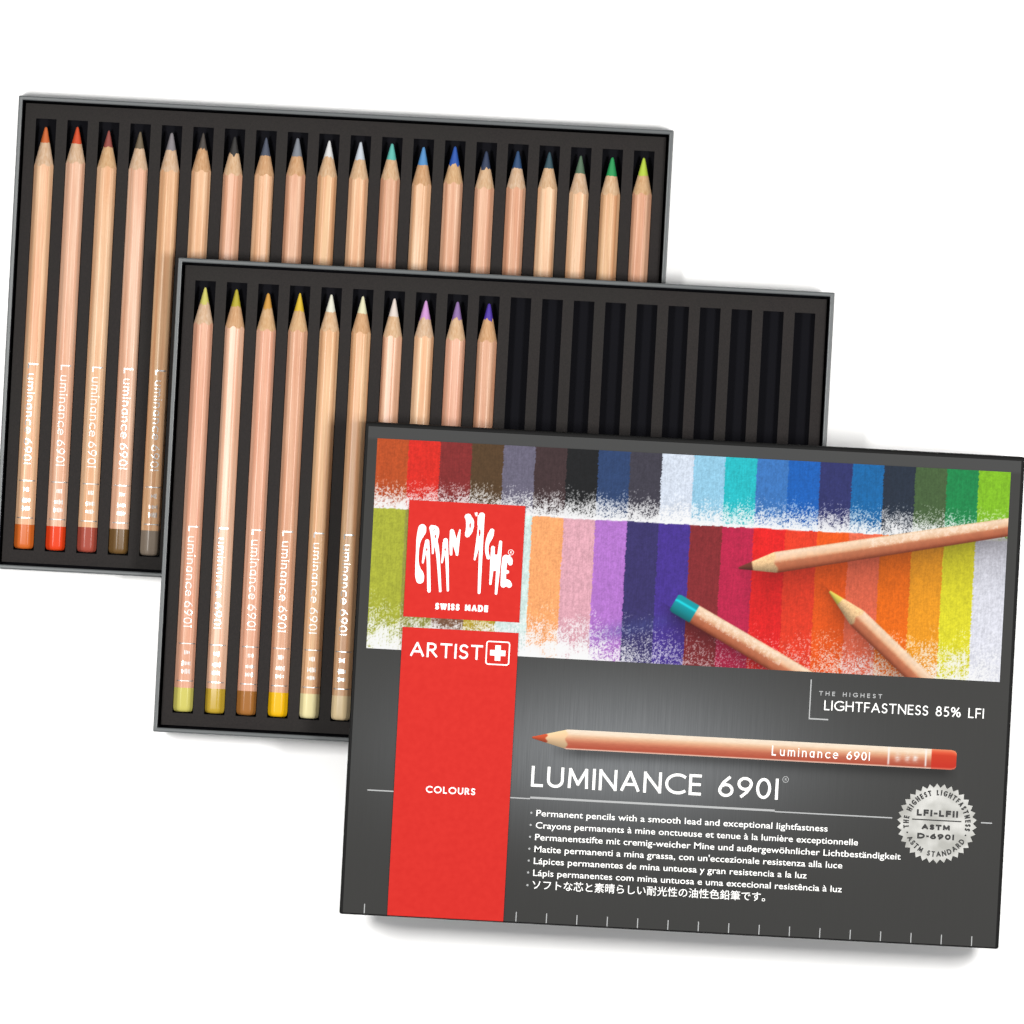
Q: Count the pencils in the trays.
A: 30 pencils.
